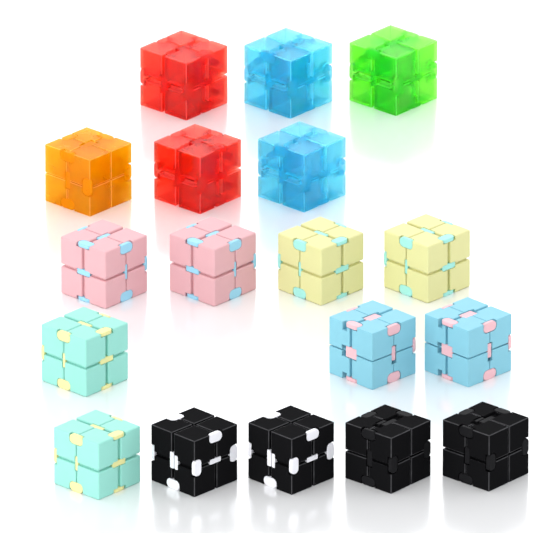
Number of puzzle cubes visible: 18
